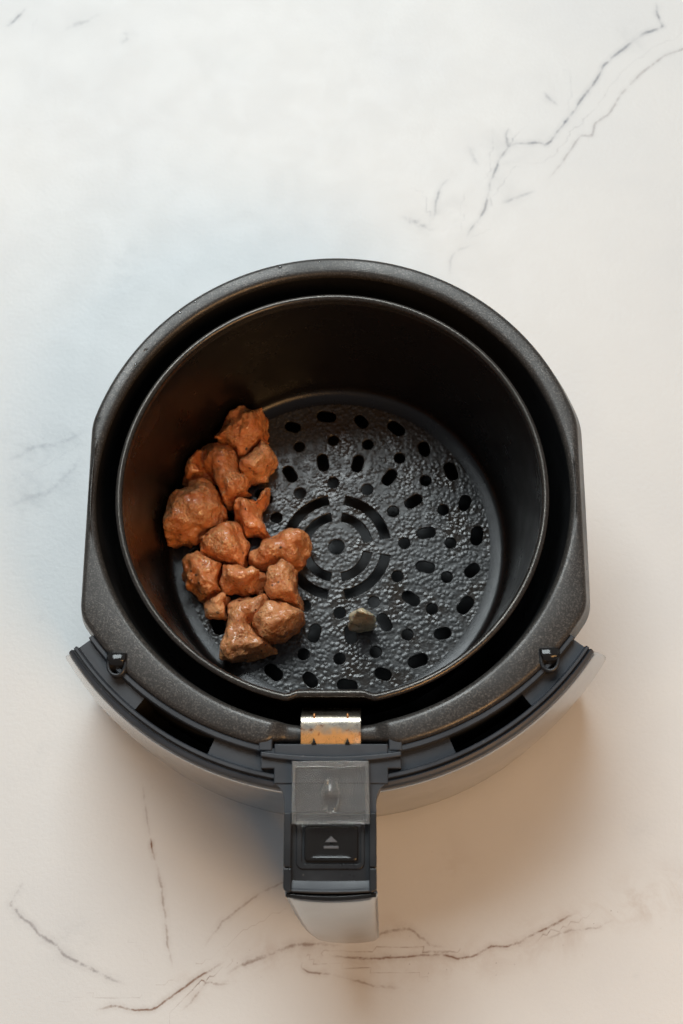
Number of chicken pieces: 12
